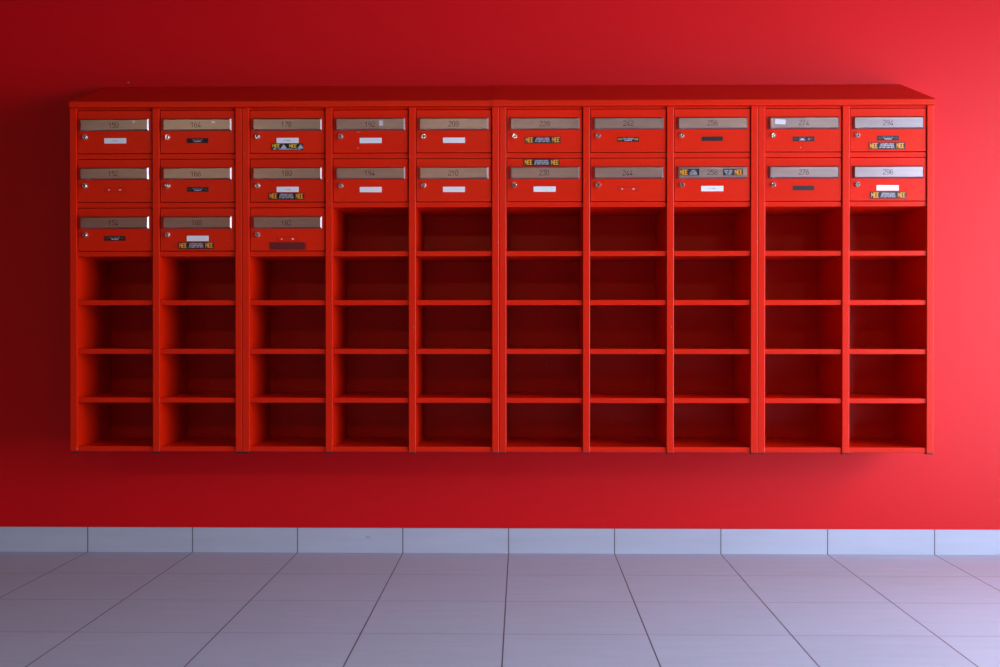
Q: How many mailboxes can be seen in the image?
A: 23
